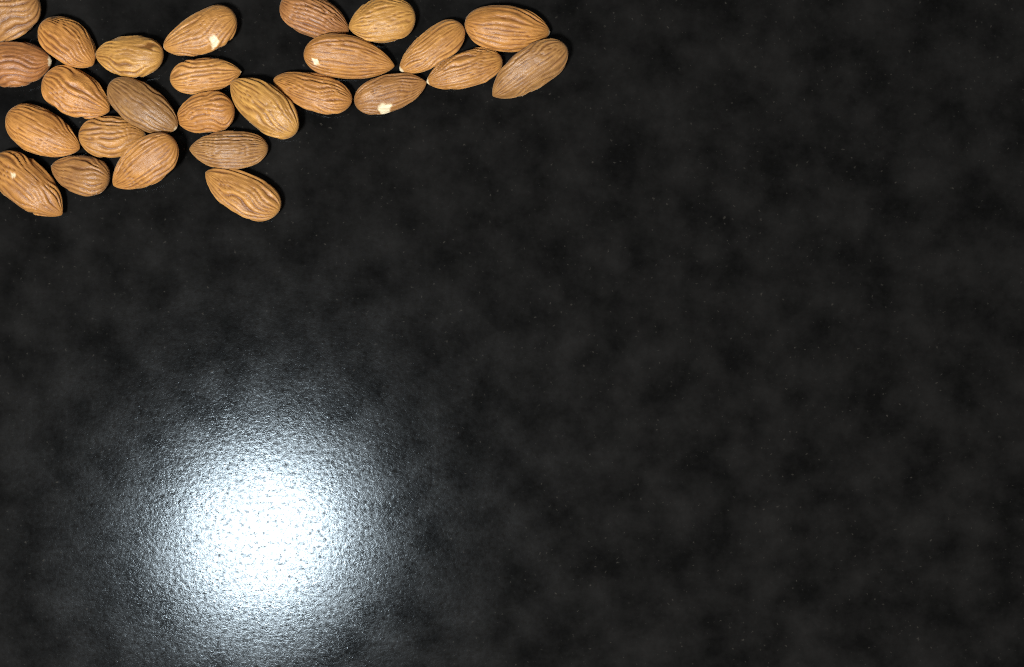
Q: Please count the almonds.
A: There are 26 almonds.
